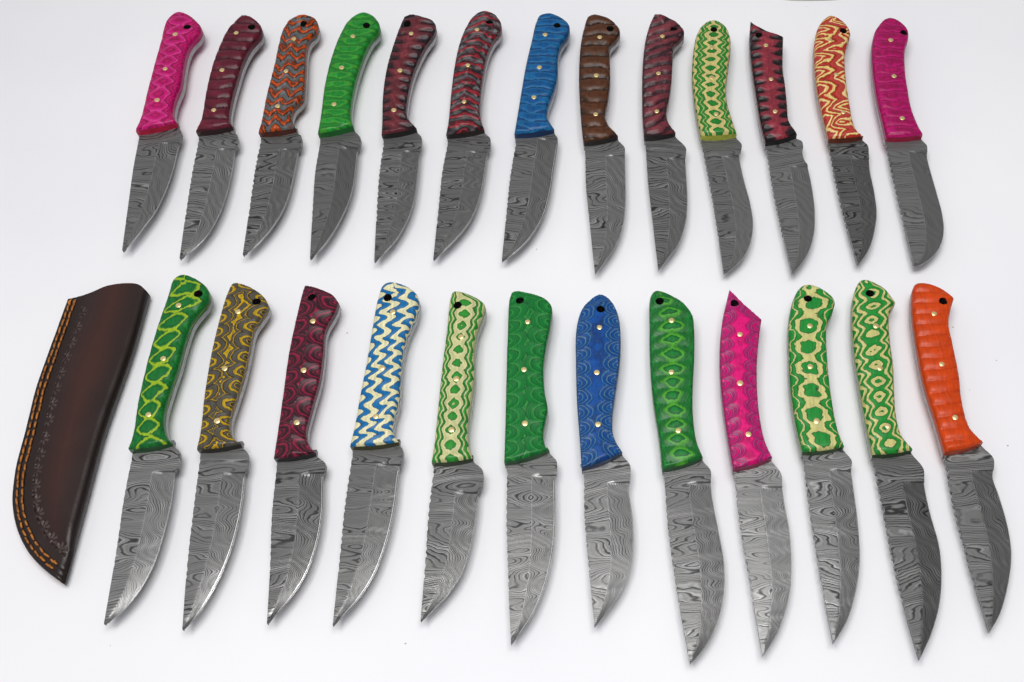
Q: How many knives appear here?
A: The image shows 25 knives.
